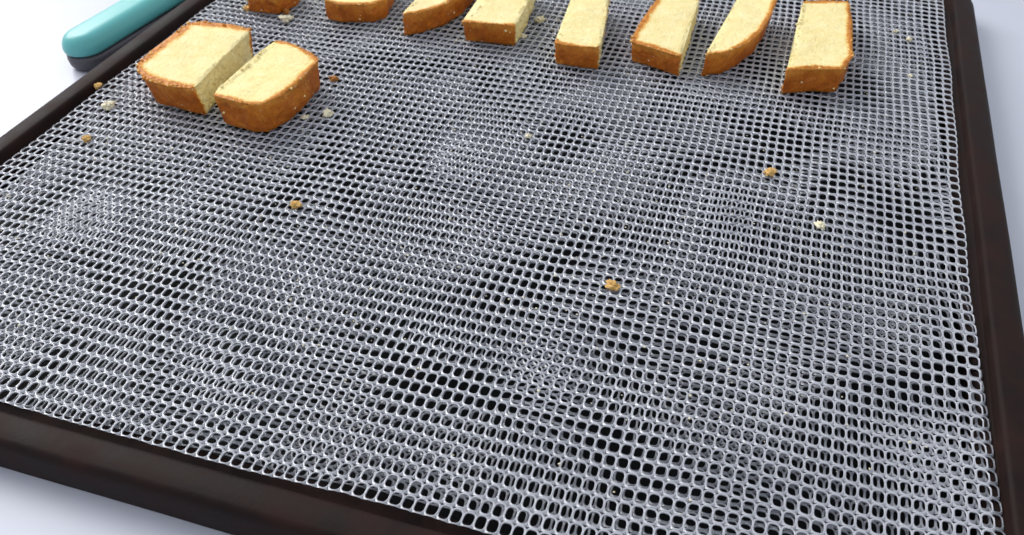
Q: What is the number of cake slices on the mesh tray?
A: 10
